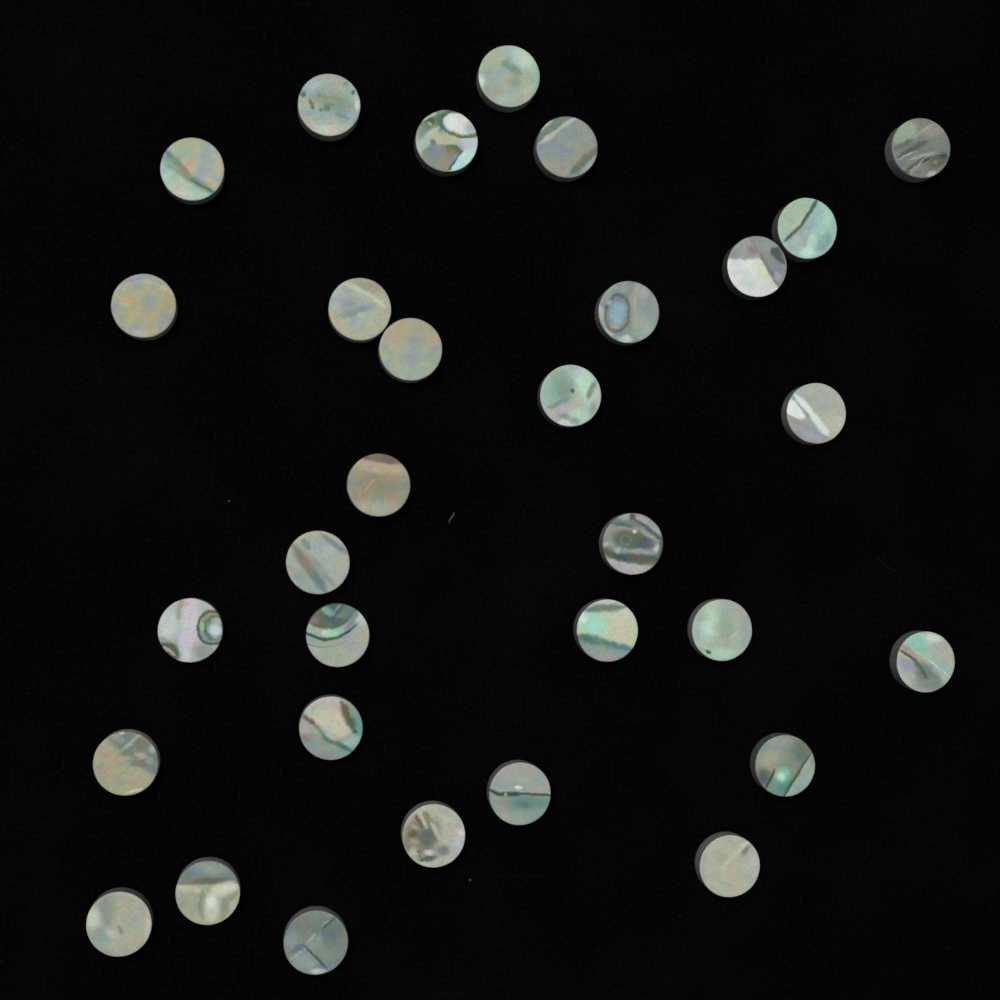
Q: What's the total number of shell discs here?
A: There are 31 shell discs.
